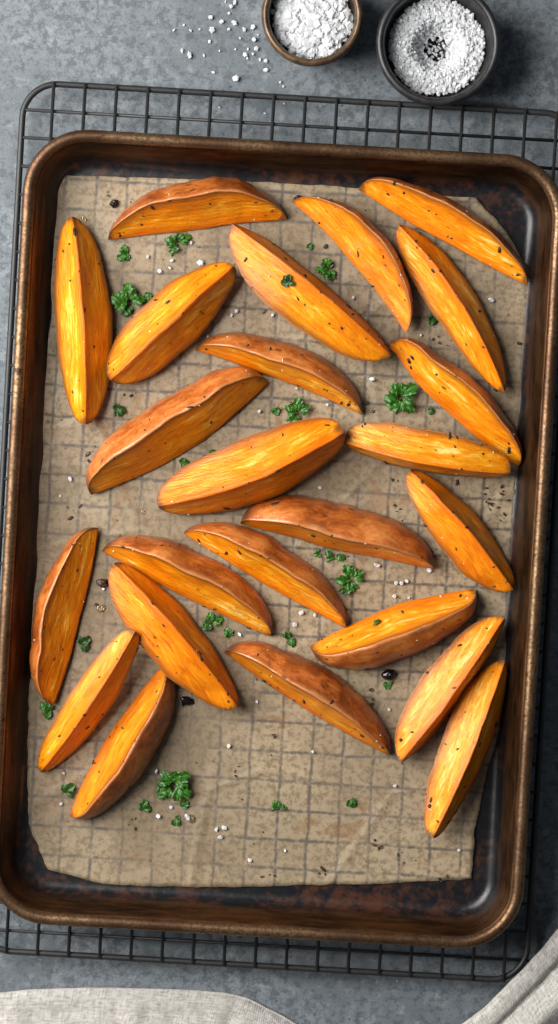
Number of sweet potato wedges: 24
